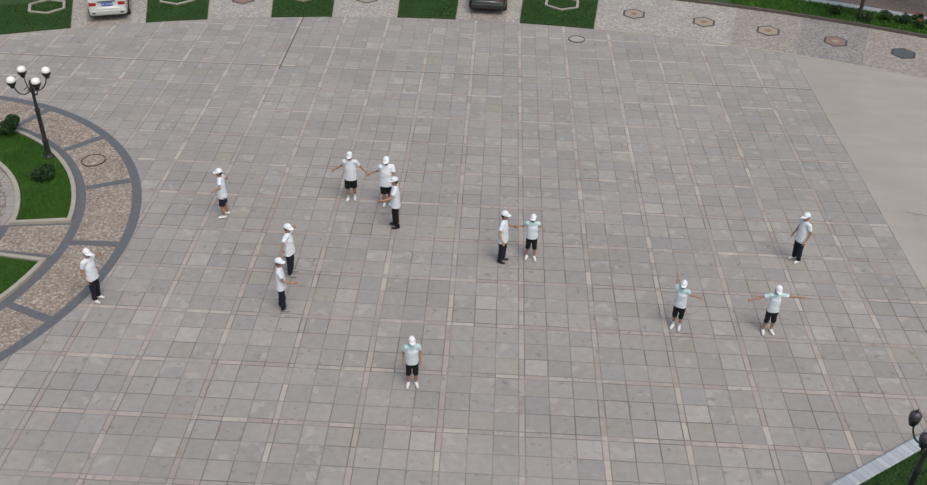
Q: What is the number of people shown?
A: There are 13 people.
